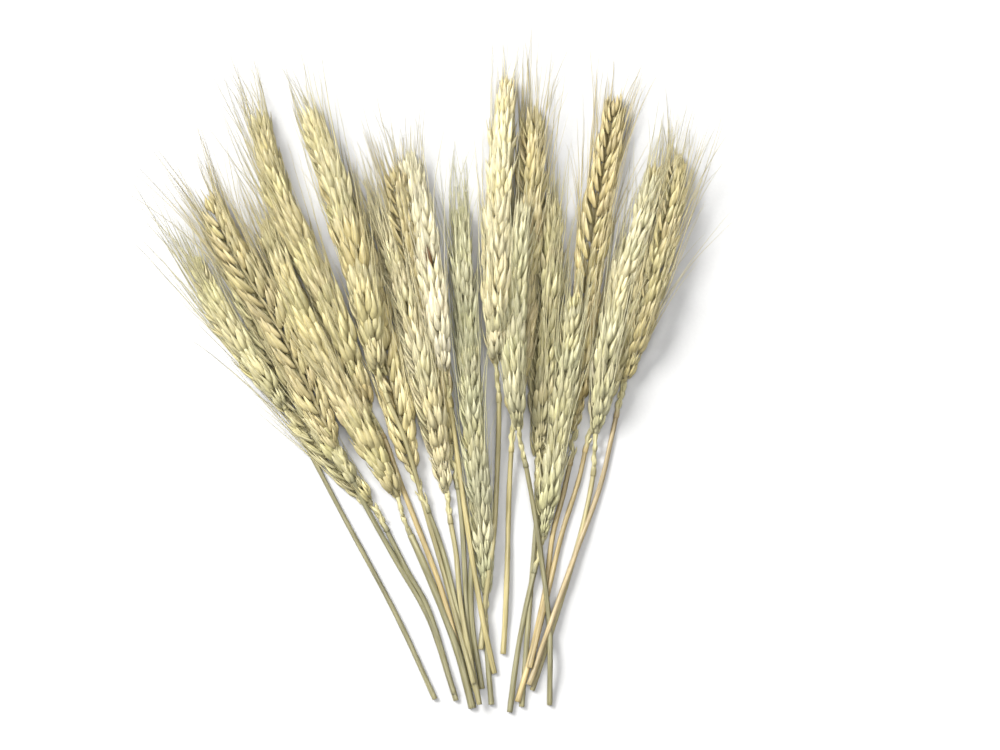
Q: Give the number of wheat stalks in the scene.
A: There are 21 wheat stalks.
